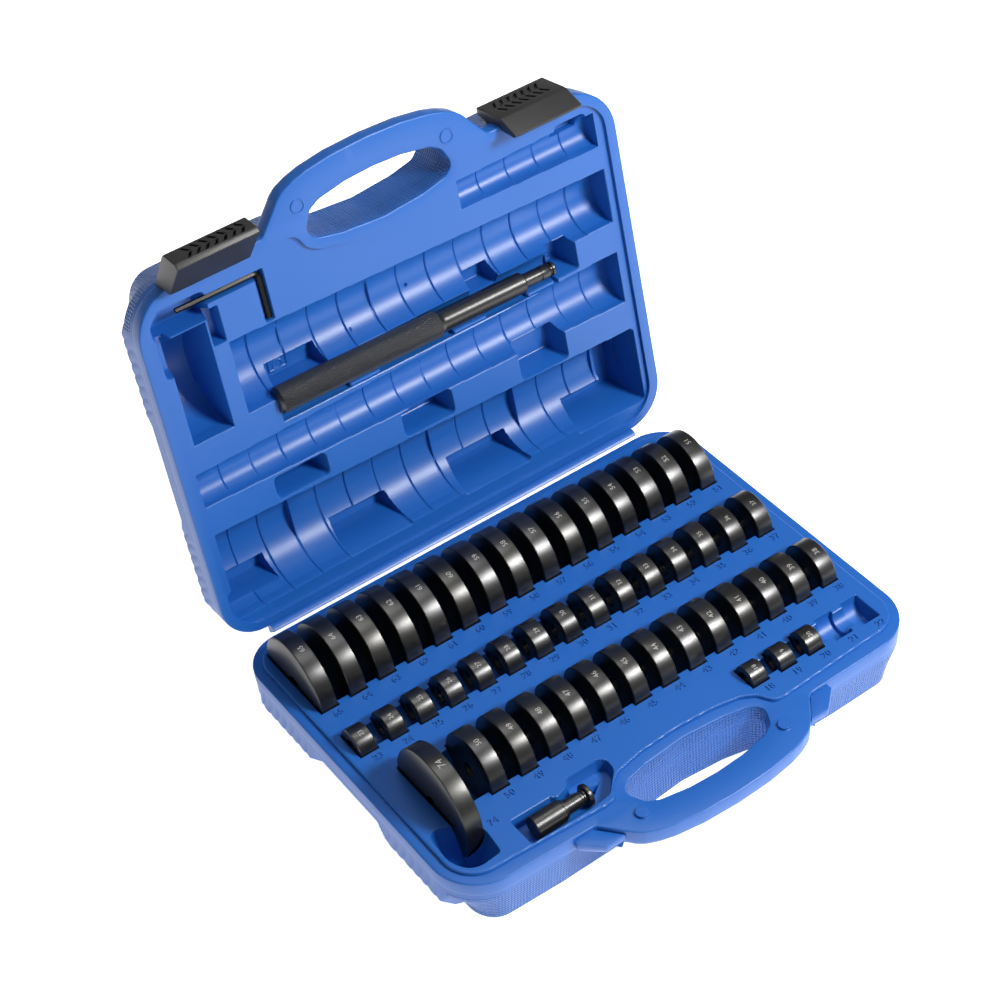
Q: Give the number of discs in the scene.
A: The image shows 47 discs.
